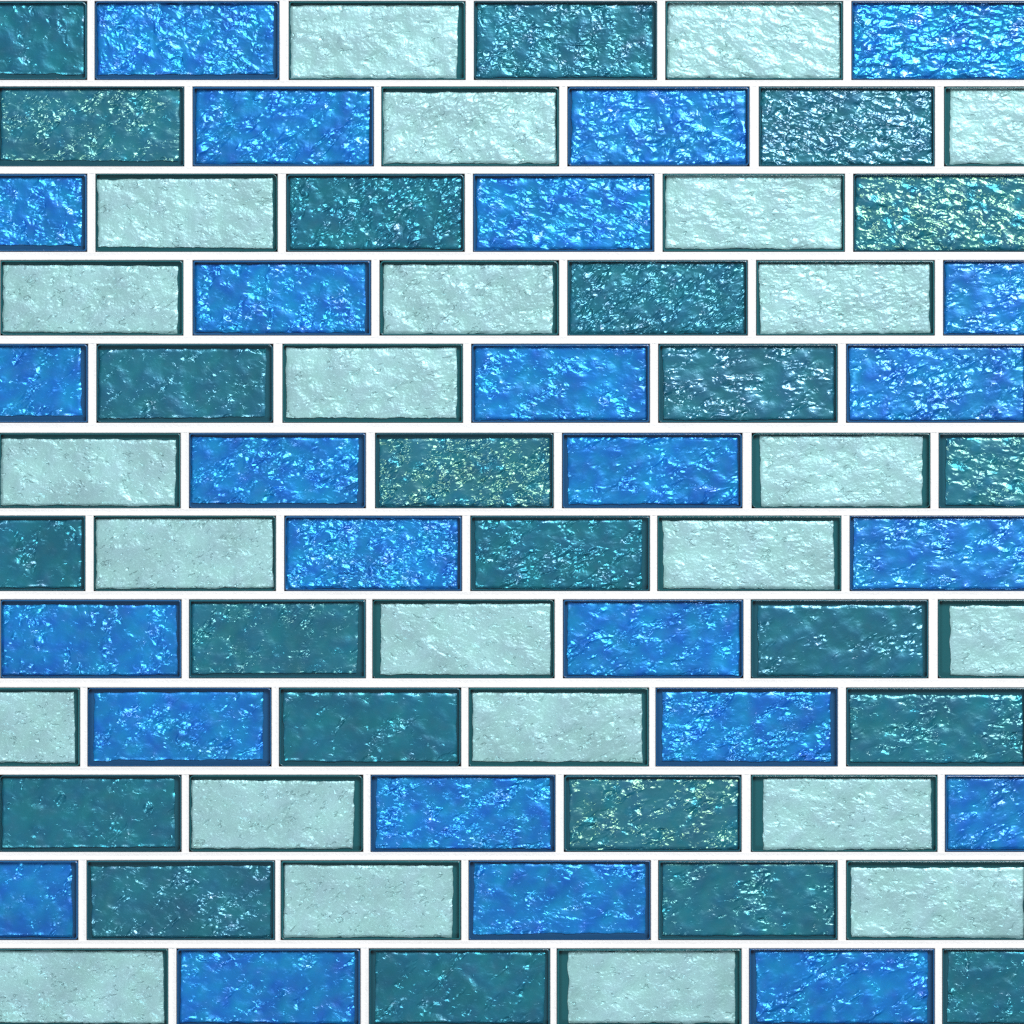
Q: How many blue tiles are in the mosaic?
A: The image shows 25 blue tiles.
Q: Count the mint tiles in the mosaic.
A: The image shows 24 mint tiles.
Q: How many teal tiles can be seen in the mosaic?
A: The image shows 23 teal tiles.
